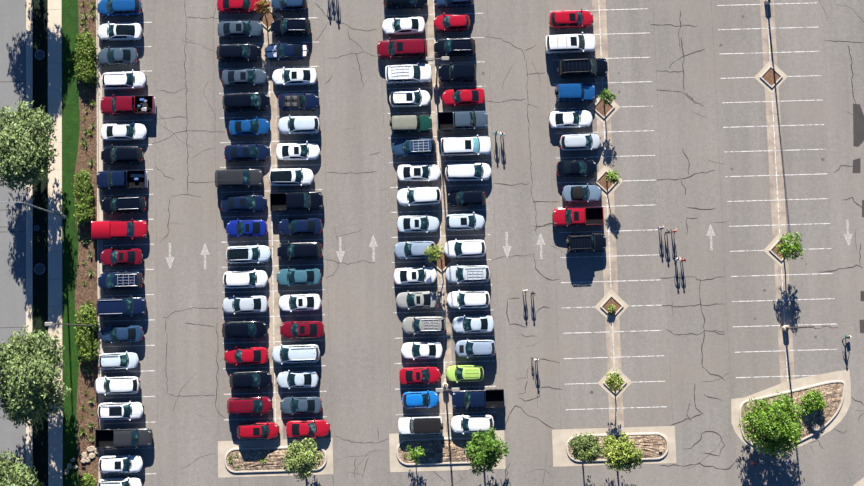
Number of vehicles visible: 102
